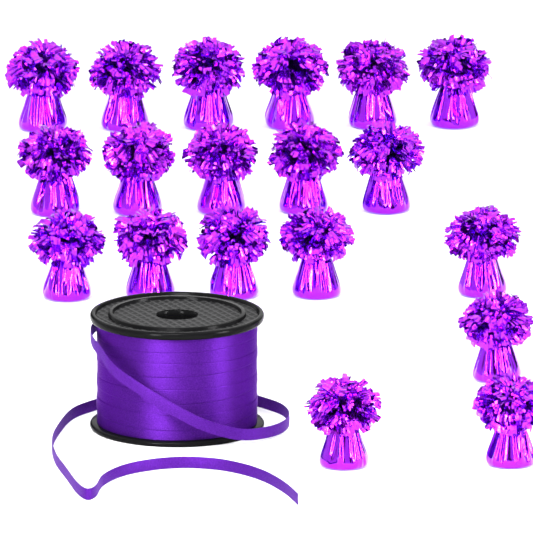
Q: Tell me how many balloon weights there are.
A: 19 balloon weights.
